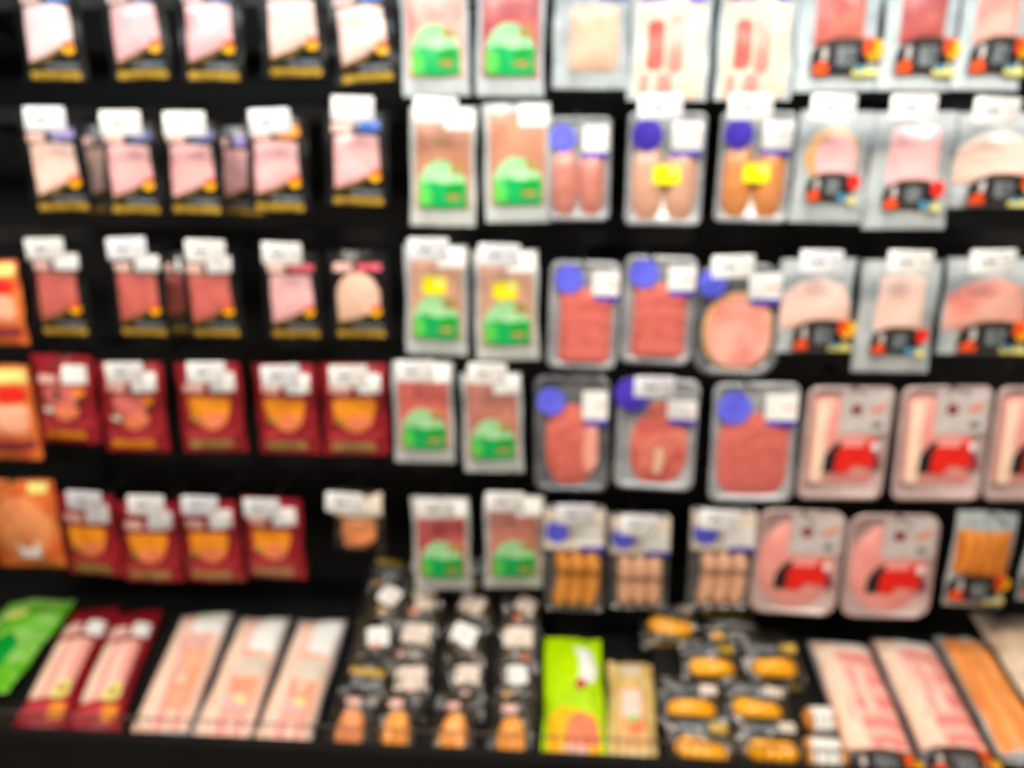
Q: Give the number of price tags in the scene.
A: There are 38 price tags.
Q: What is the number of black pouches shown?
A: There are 18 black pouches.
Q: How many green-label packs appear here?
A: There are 10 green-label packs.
